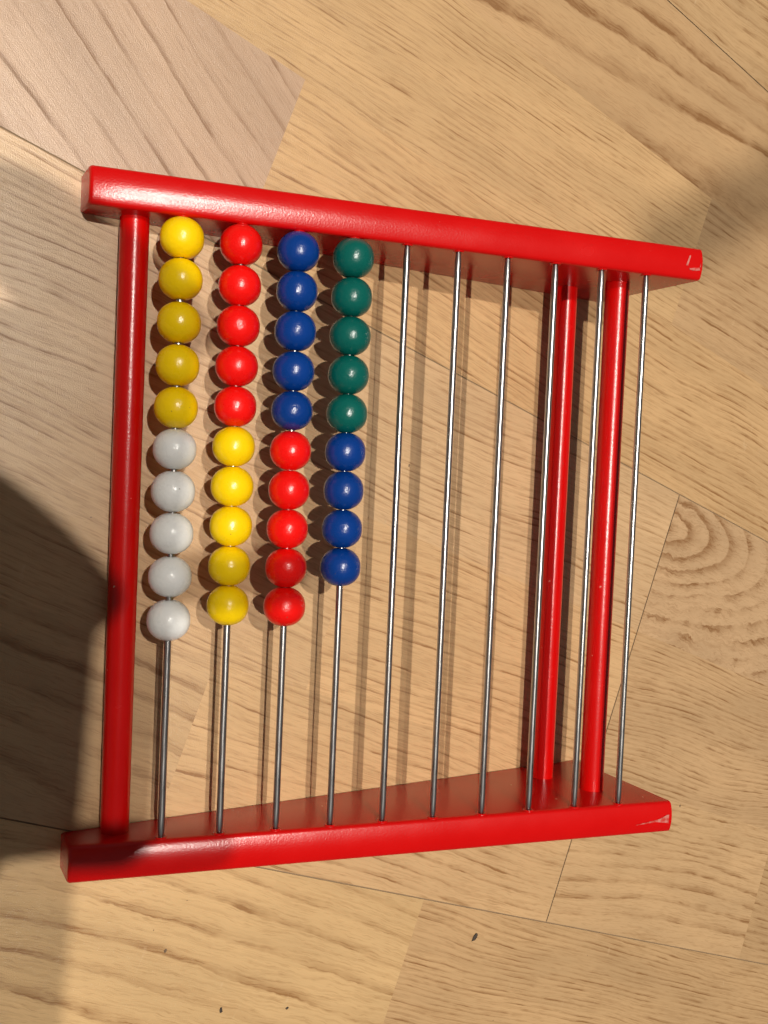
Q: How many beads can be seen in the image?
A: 39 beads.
